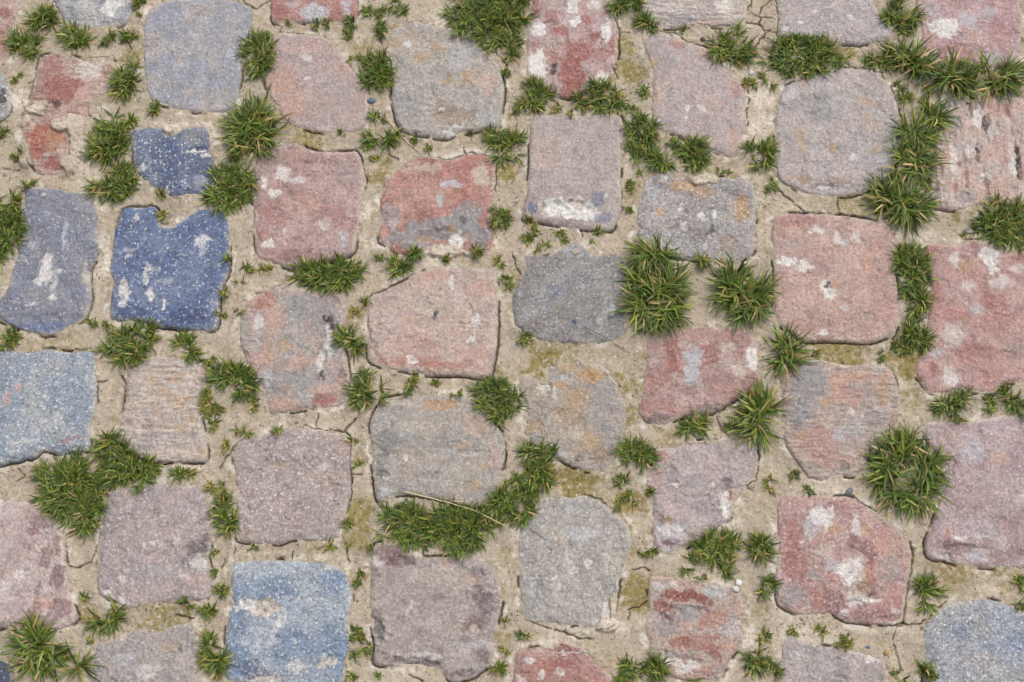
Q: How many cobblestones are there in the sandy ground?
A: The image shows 48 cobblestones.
